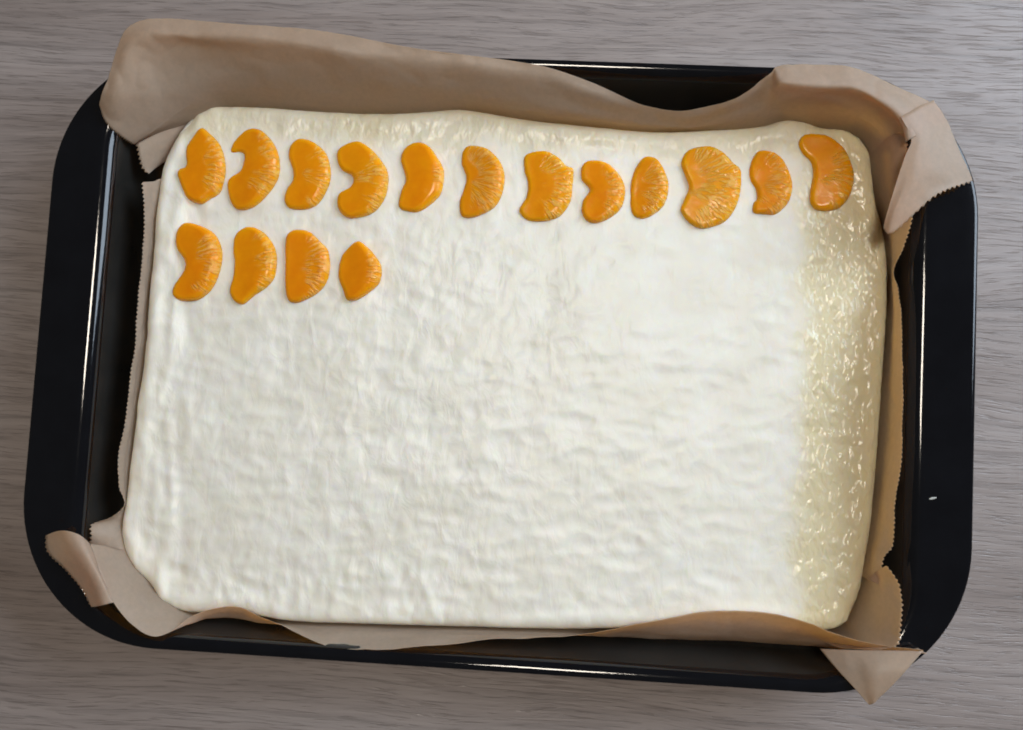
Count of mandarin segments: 16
